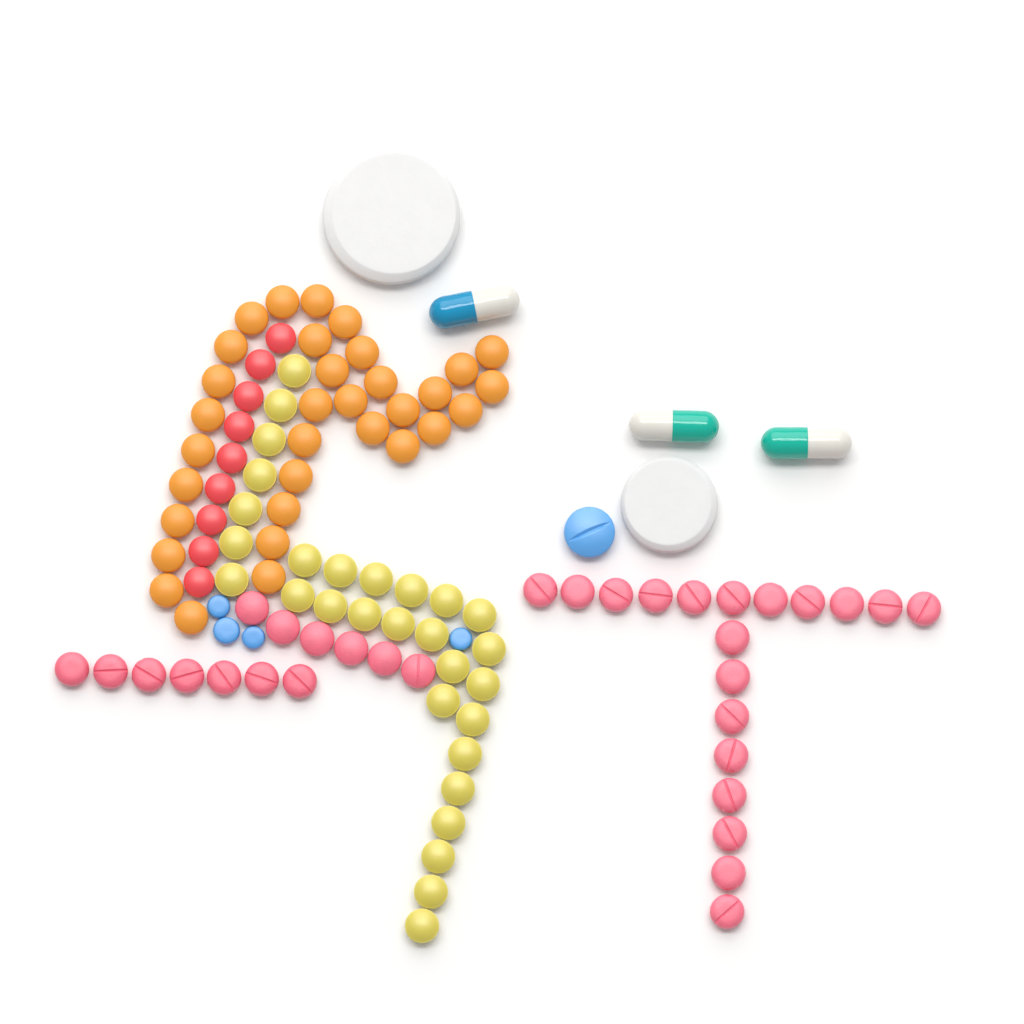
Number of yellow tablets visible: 29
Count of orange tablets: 33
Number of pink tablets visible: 32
